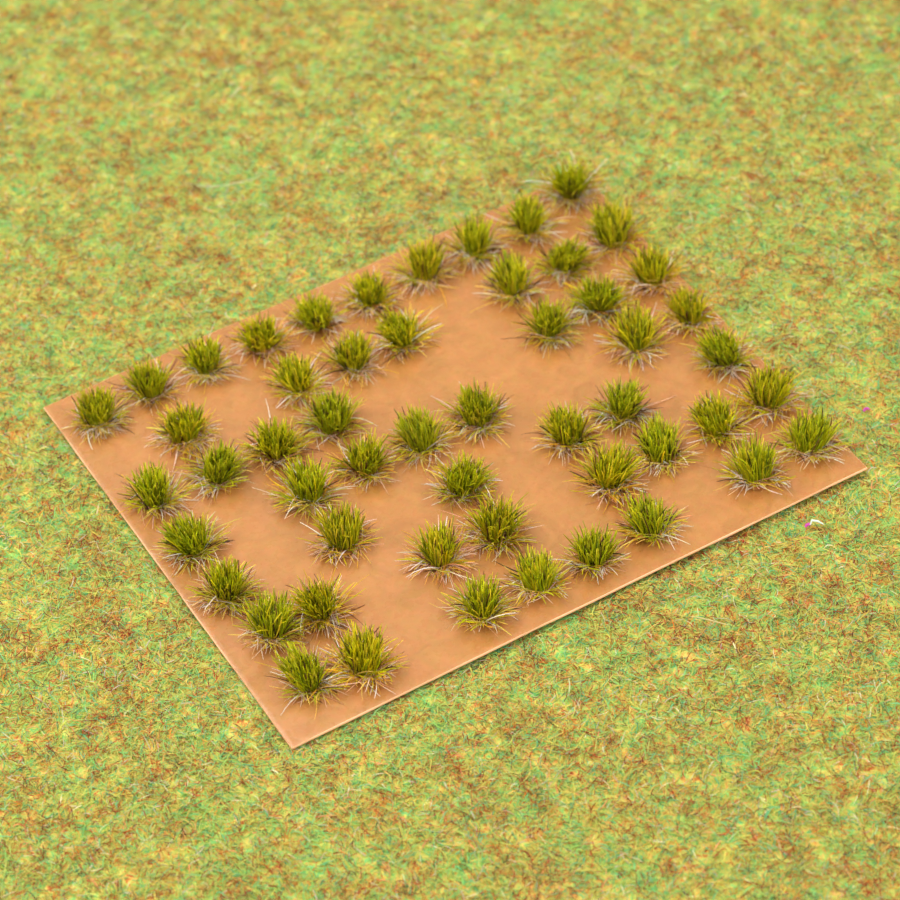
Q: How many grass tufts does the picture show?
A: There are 53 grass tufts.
